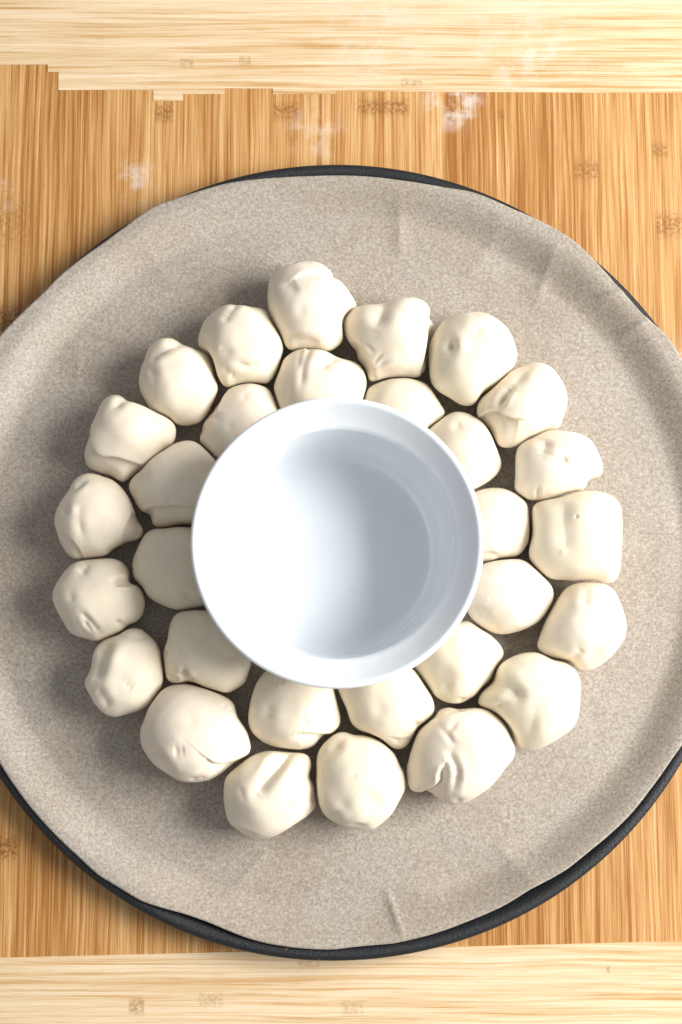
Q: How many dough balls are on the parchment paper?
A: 30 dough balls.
